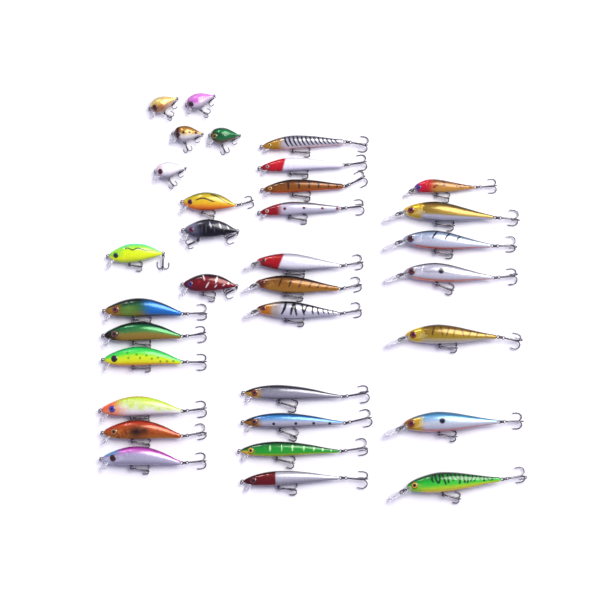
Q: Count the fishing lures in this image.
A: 33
